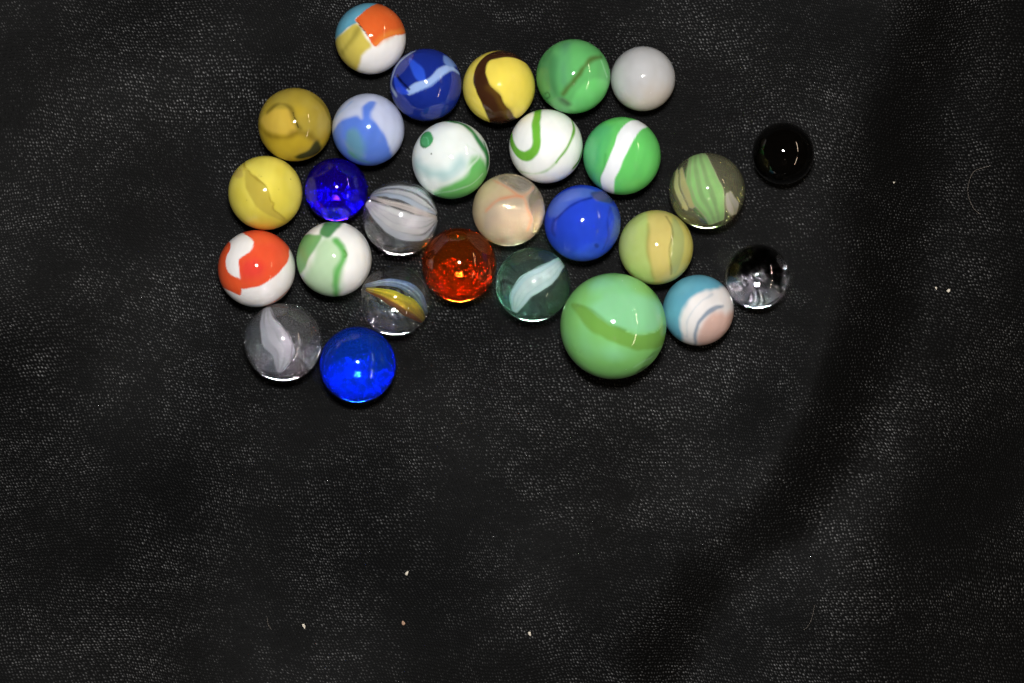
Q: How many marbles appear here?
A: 28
